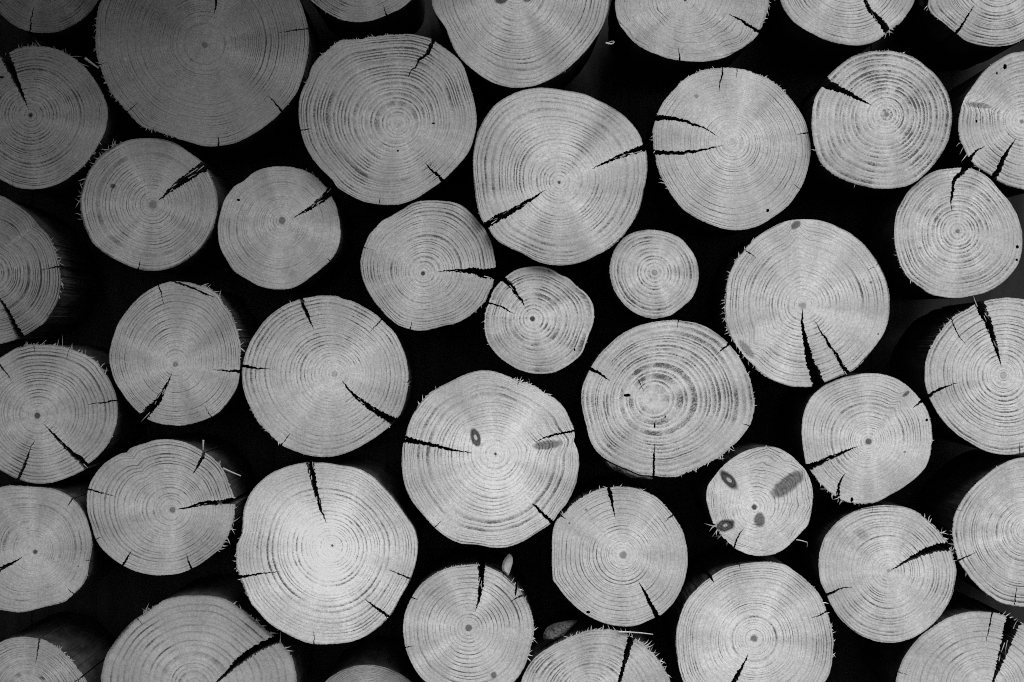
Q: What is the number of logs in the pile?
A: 42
